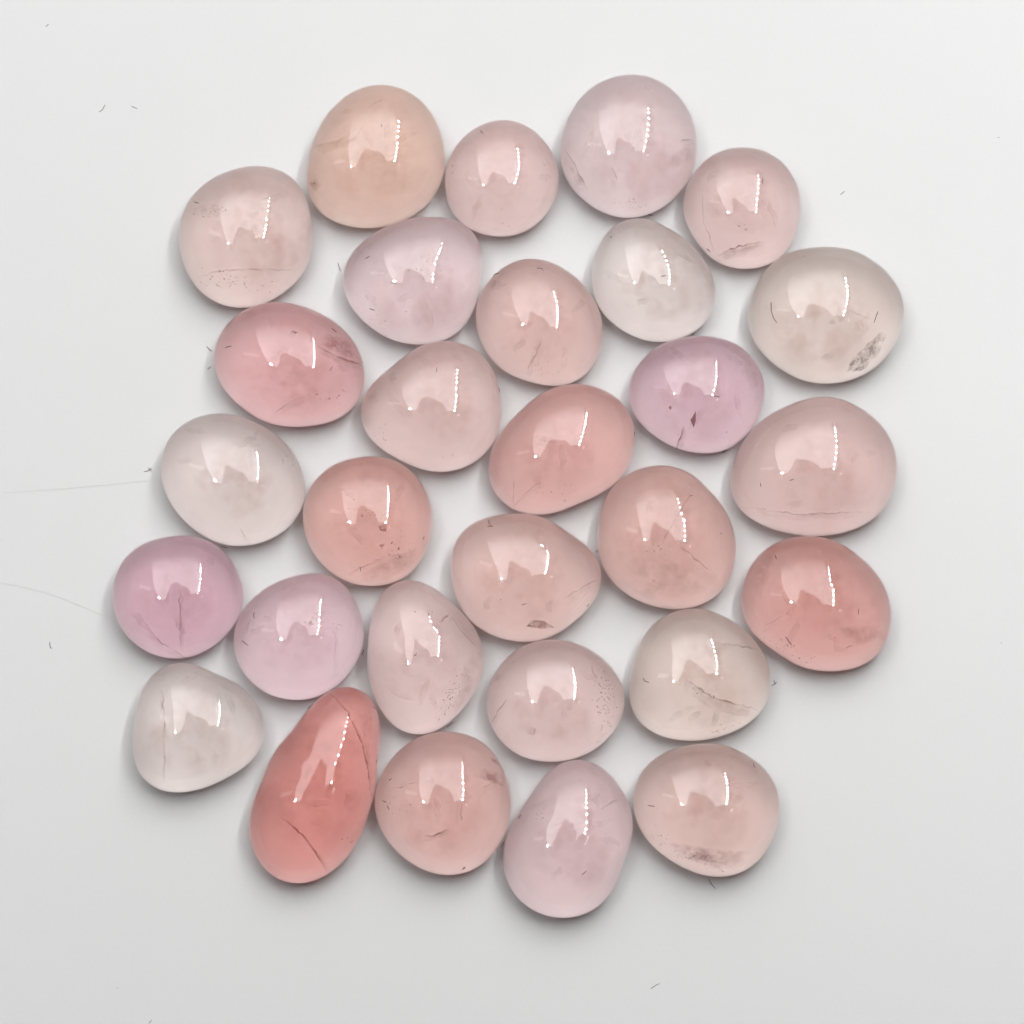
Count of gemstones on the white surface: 29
